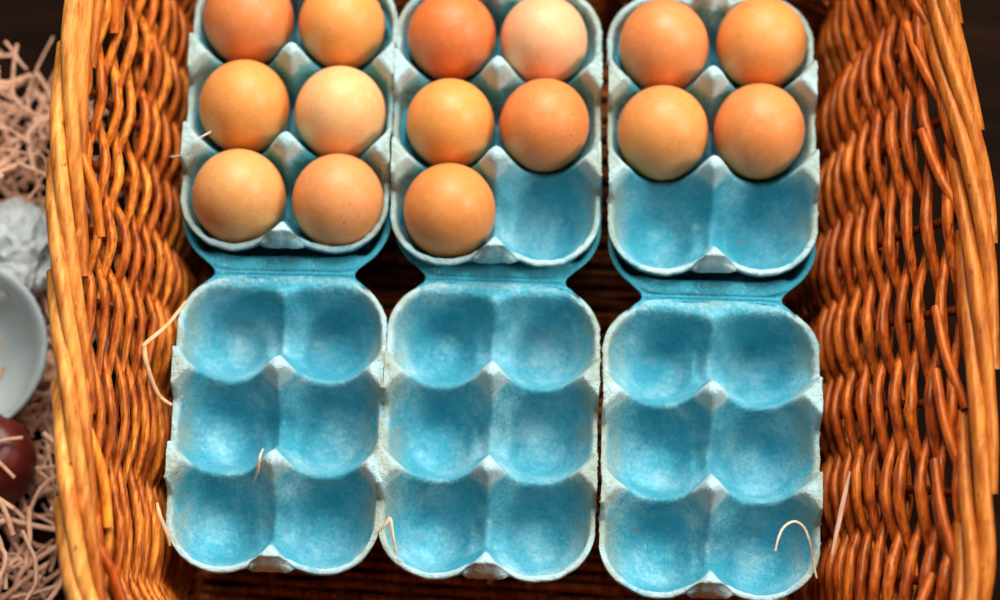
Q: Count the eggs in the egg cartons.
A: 15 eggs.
